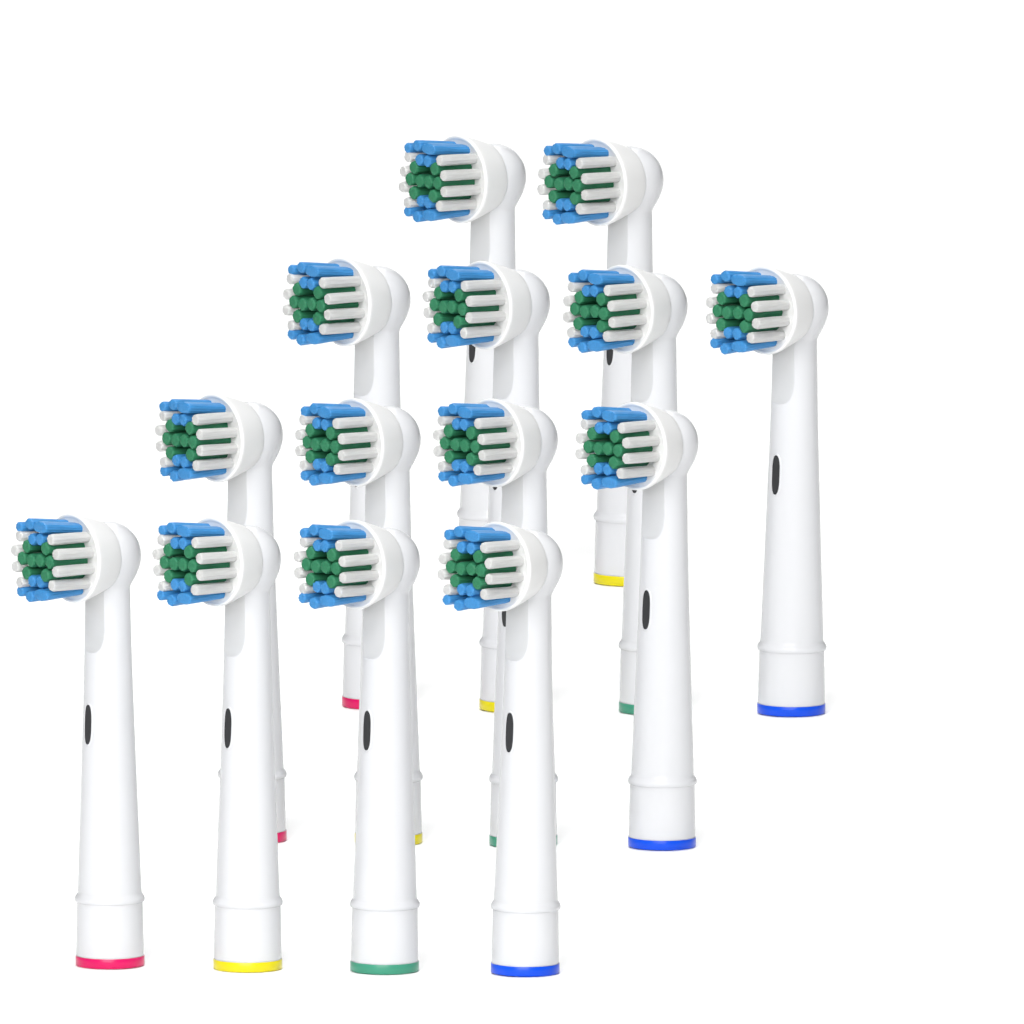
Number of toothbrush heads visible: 14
